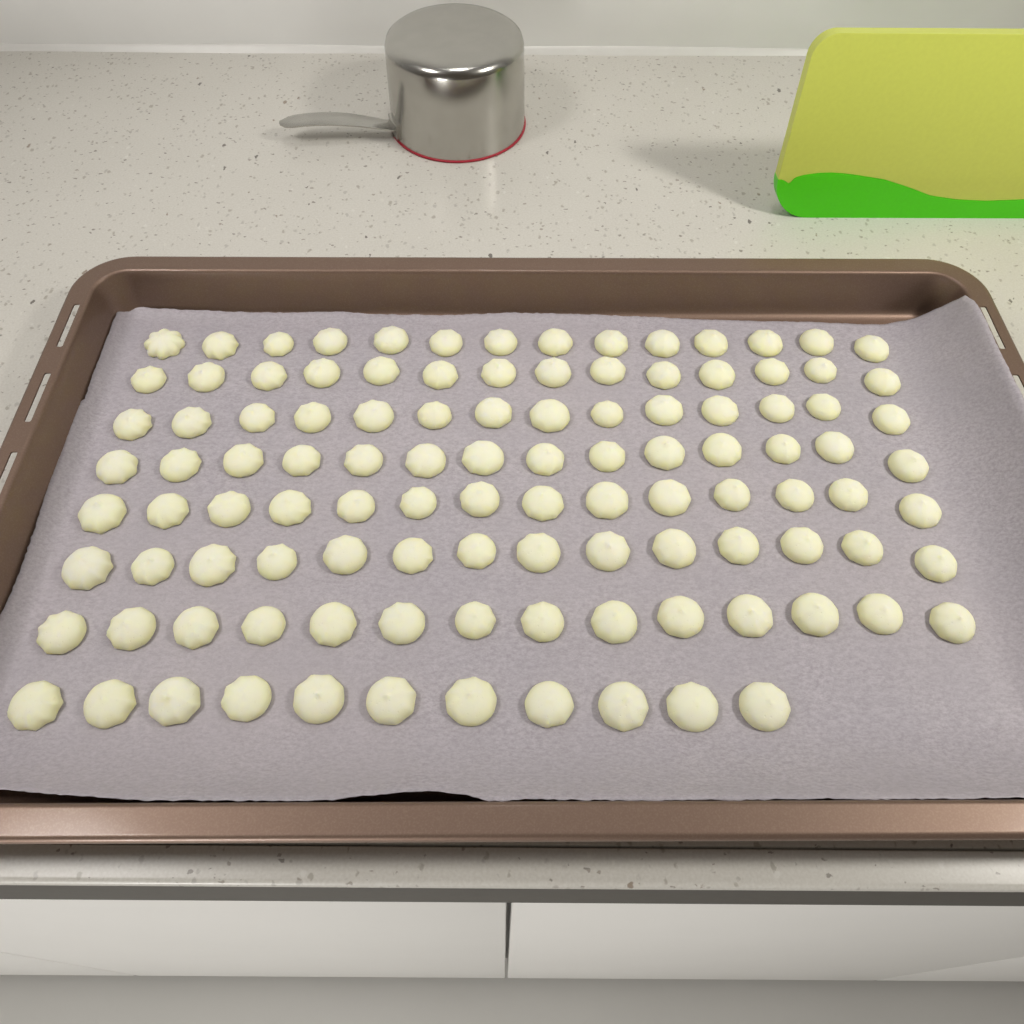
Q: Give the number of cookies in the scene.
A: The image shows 109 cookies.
